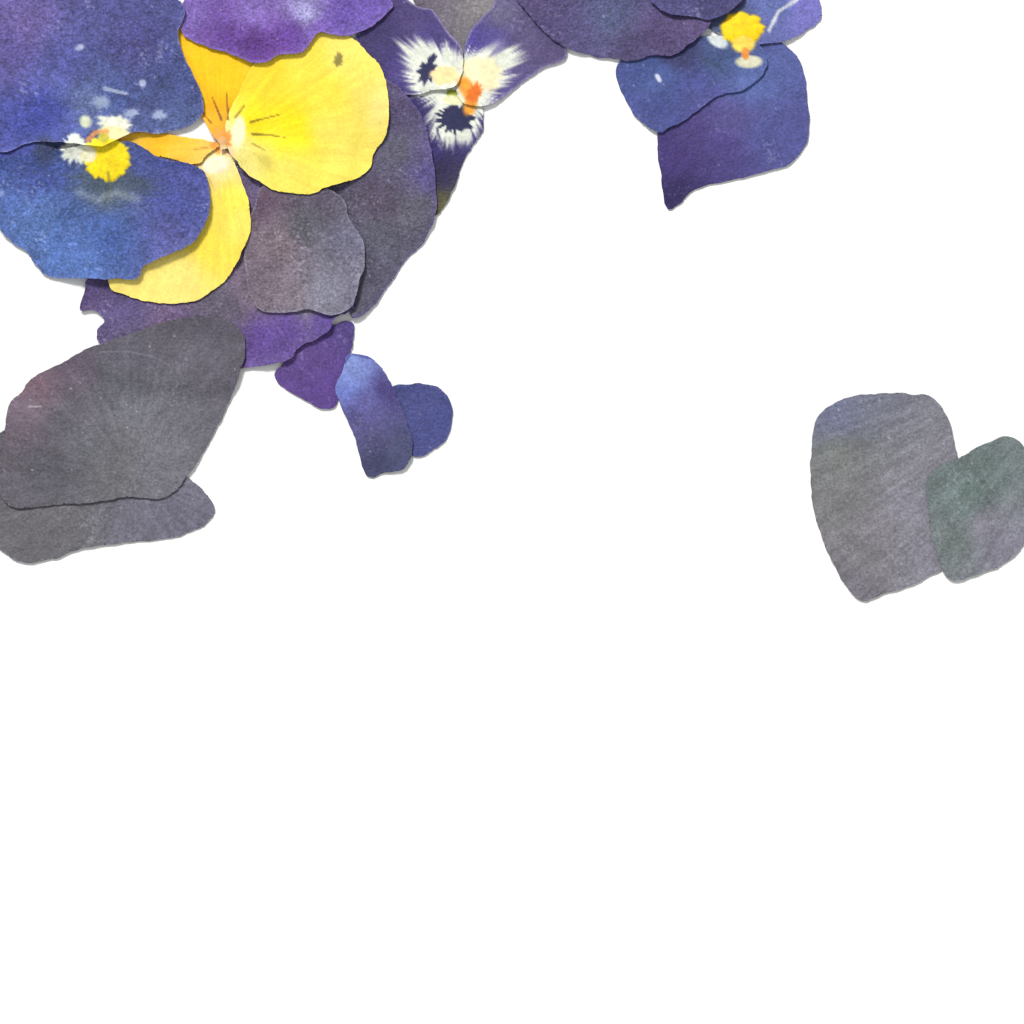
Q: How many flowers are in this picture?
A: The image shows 10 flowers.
